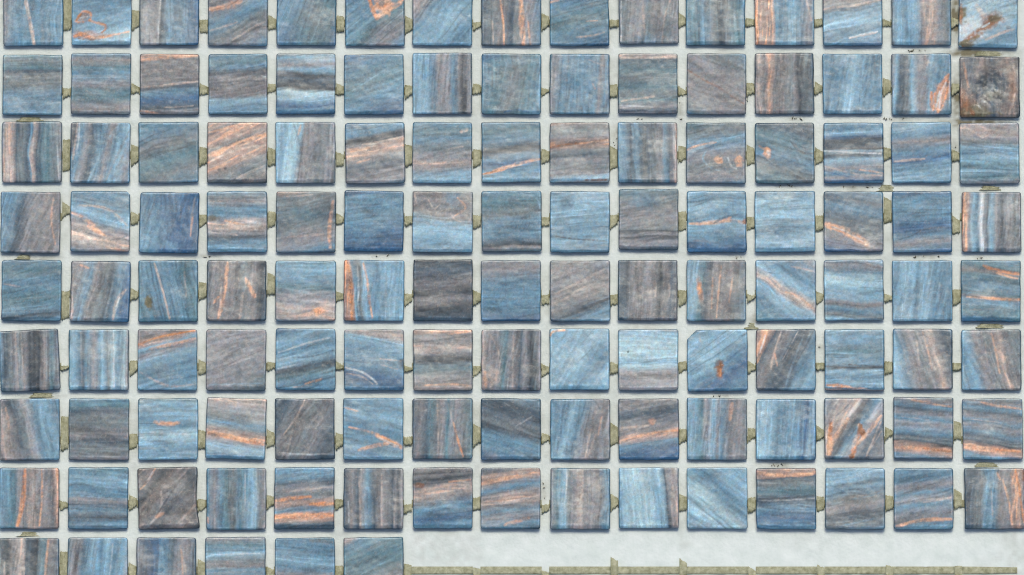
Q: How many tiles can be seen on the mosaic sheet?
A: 126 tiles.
